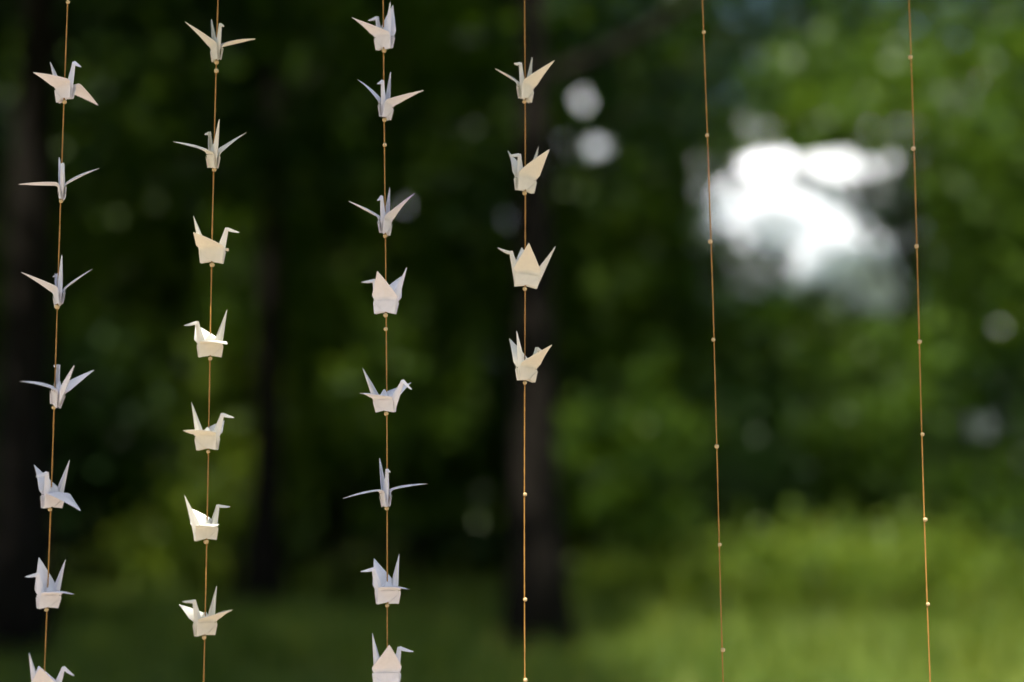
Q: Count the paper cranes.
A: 26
